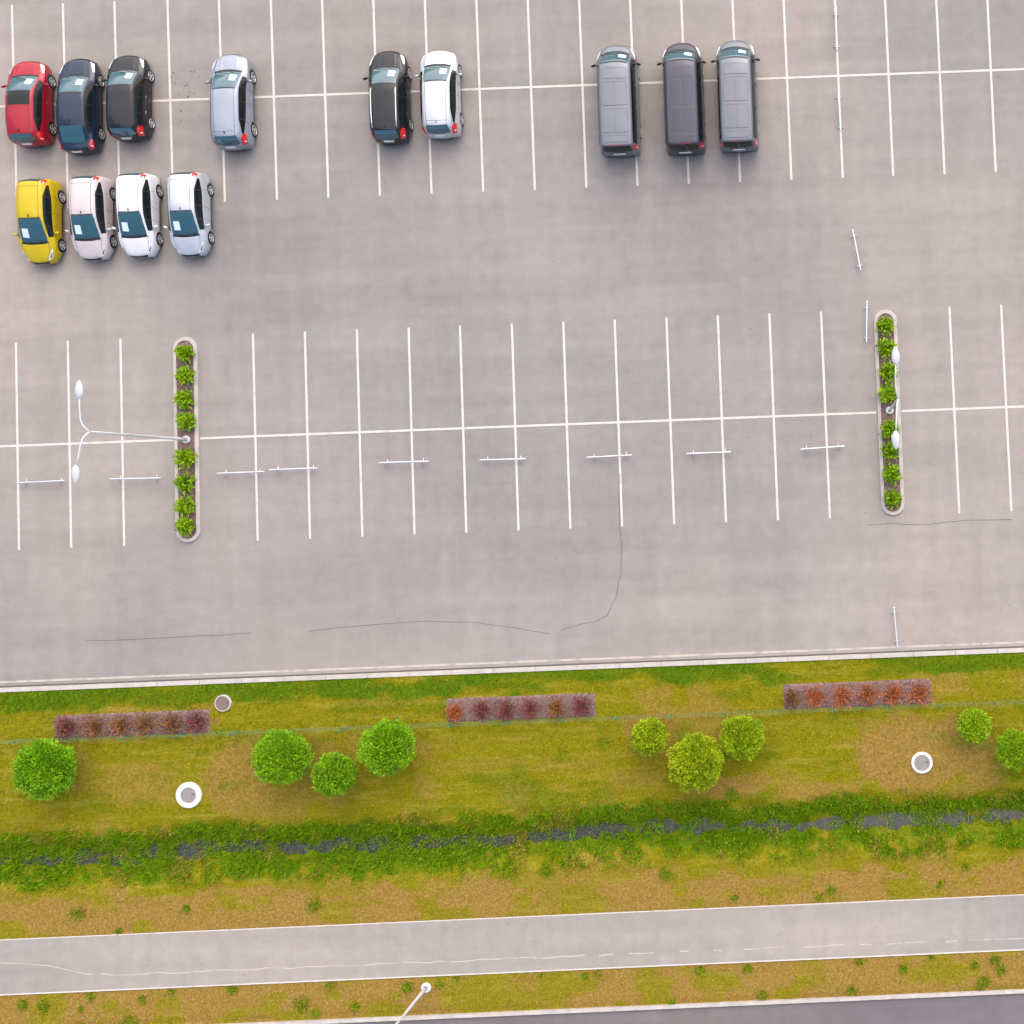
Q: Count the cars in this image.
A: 13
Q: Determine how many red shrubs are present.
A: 18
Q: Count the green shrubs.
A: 16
